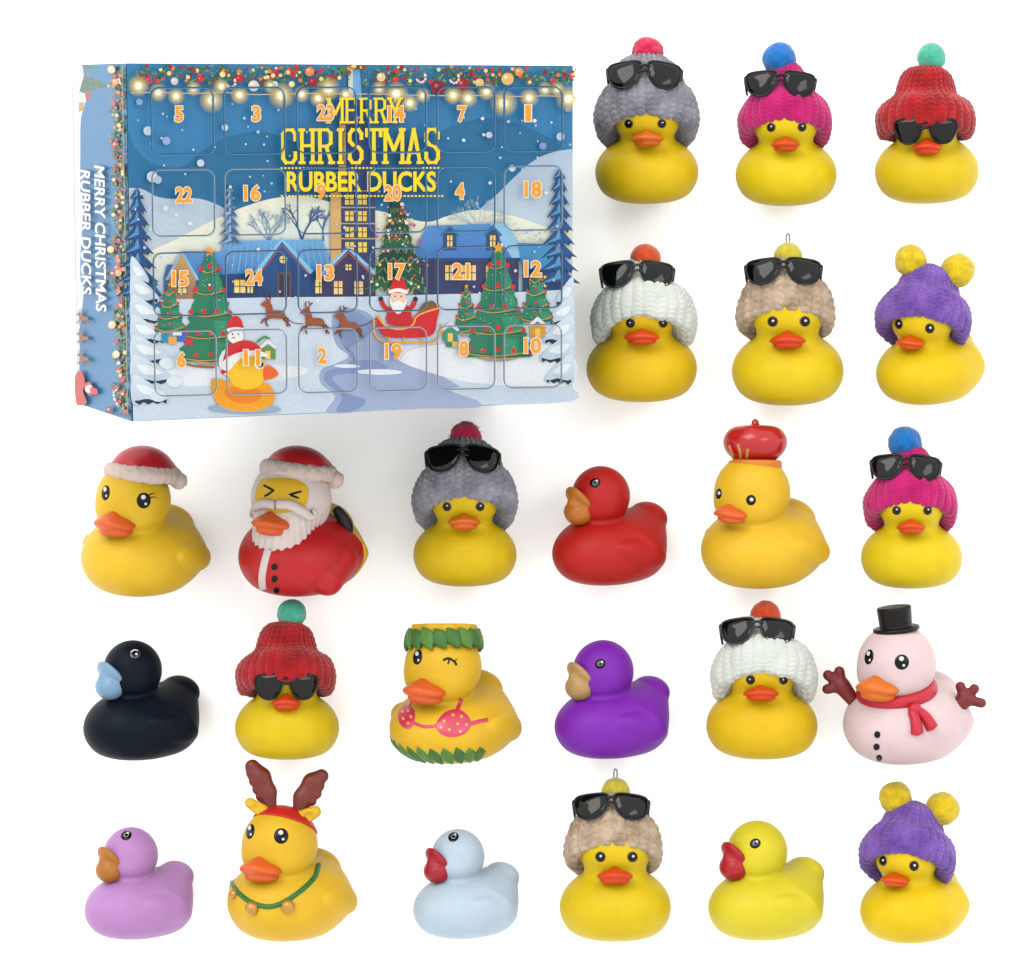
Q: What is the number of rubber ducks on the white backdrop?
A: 24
